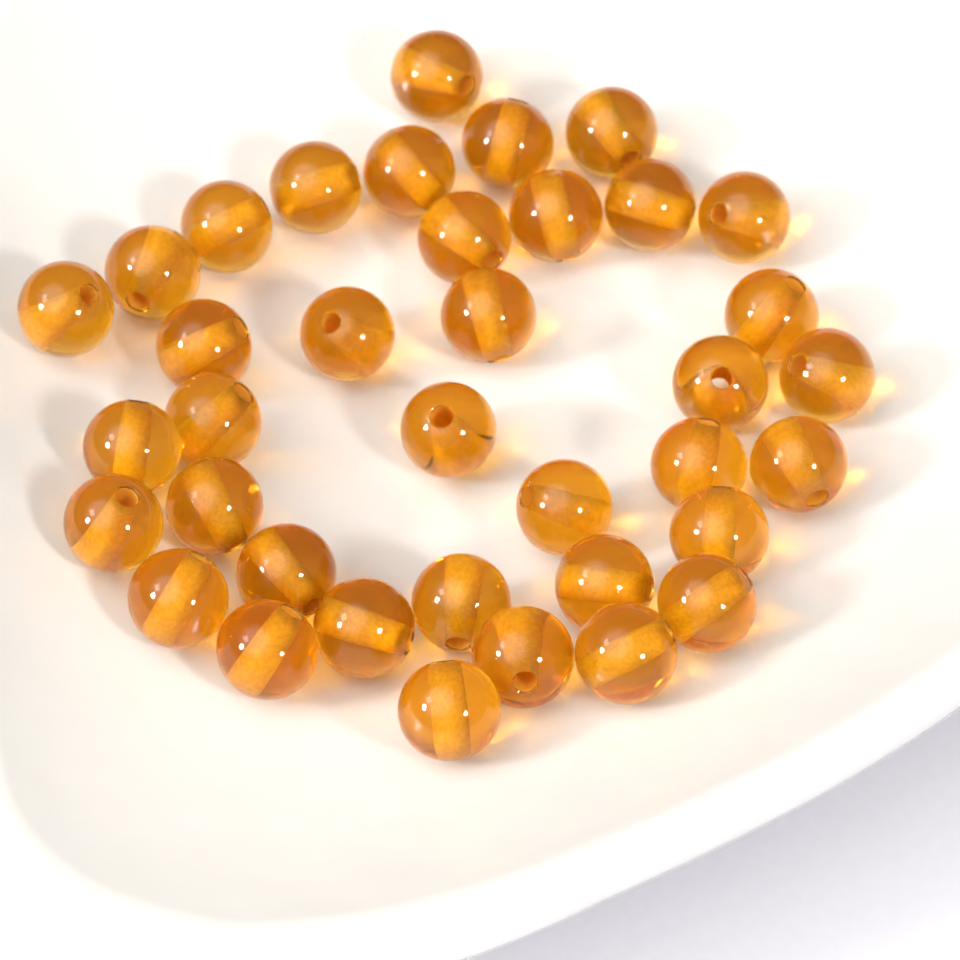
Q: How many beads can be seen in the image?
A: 37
